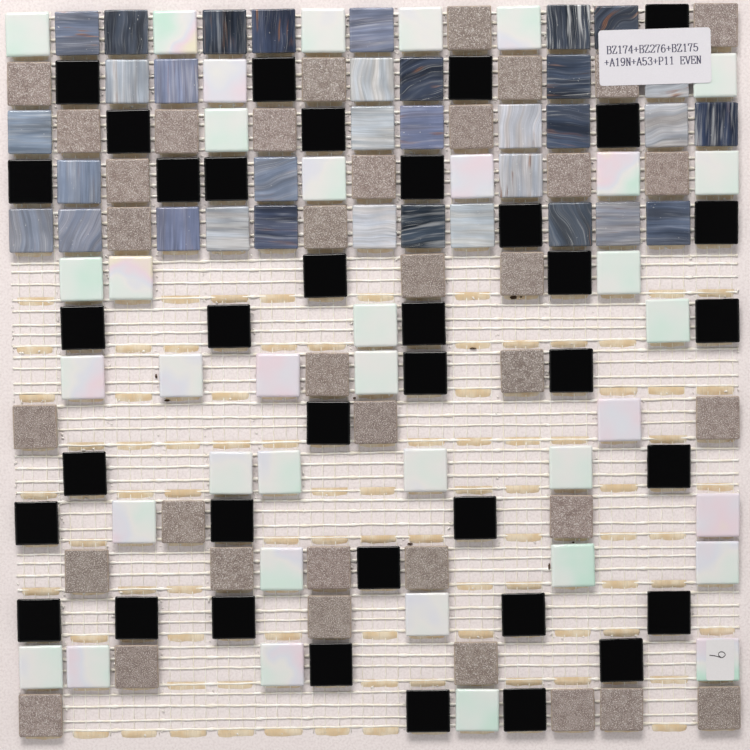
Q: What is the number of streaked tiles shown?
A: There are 34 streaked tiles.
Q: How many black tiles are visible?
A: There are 37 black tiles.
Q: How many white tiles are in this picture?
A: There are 37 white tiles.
